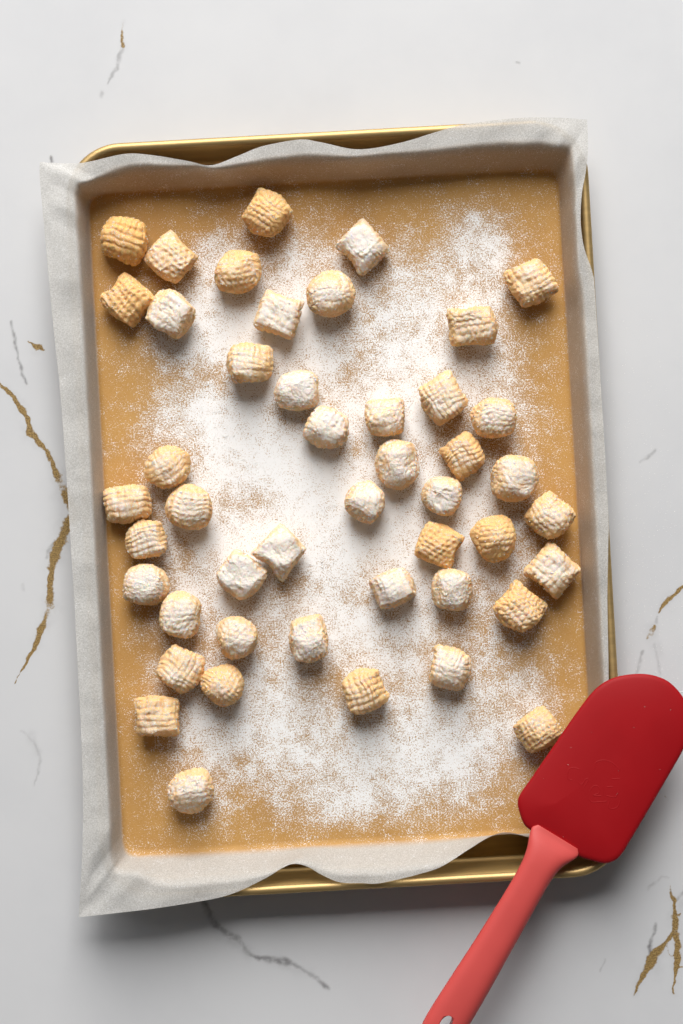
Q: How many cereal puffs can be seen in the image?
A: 46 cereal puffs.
